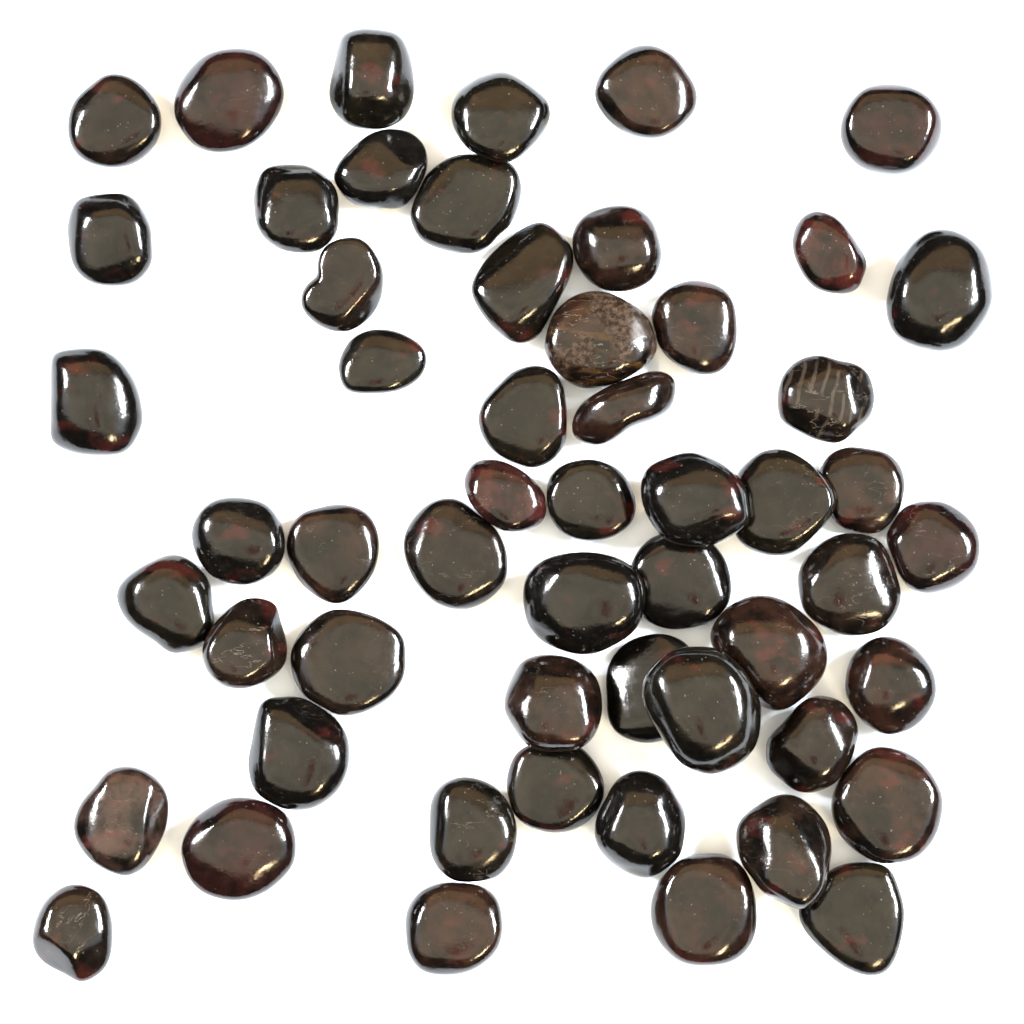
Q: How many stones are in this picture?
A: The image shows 55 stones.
